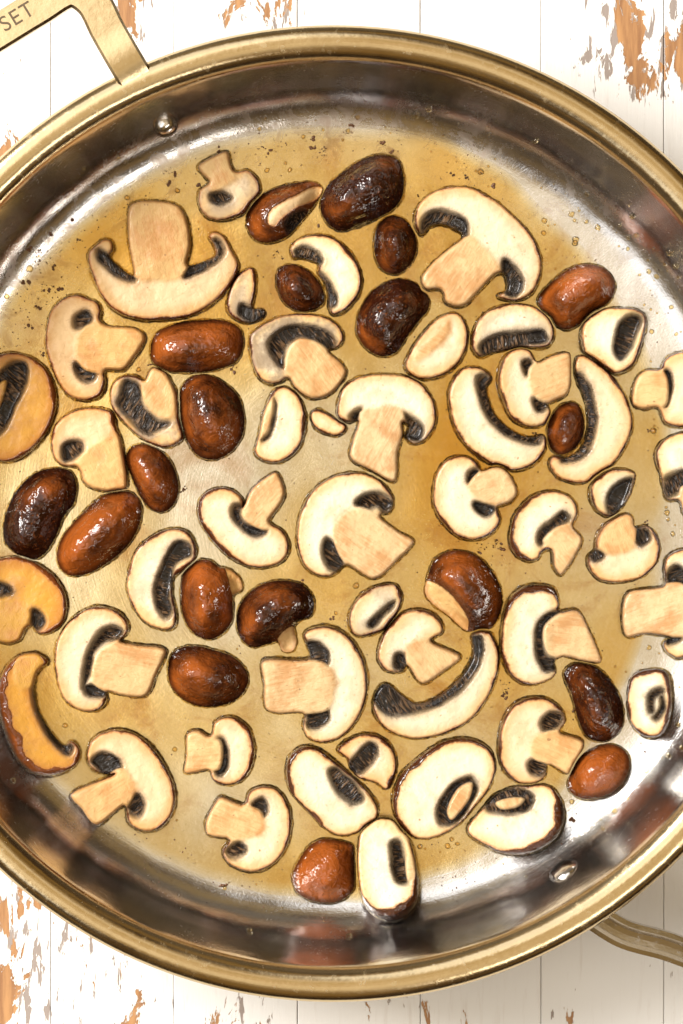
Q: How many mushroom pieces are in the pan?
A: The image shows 66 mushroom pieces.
